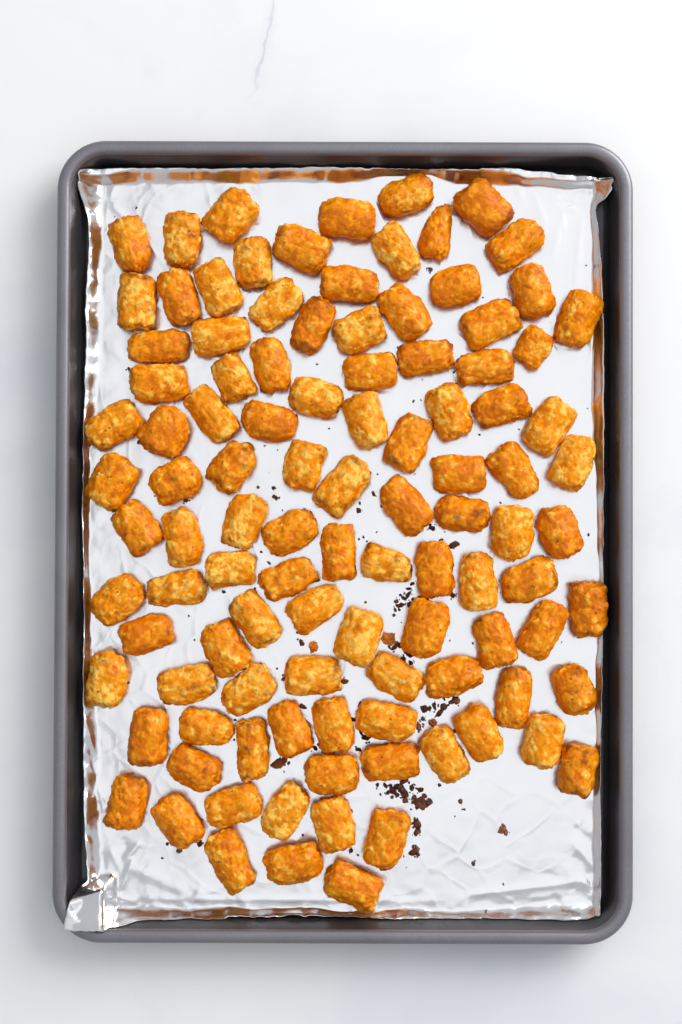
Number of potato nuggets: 106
